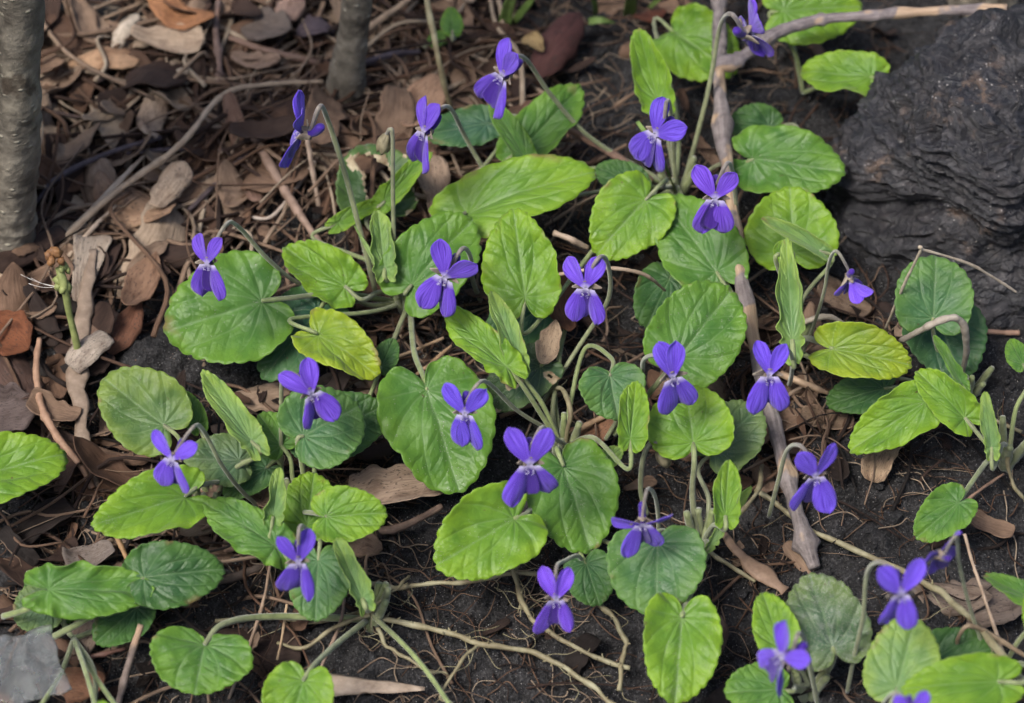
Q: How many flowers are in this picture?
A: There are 24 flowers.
